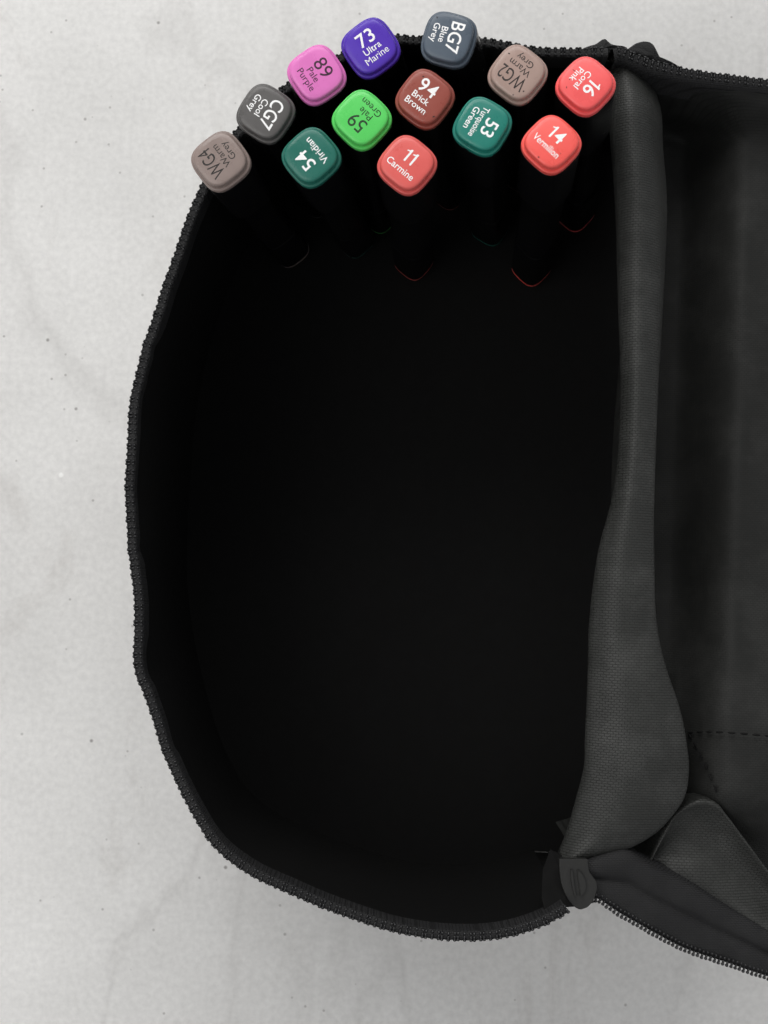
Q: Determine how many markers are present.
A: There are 13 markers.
